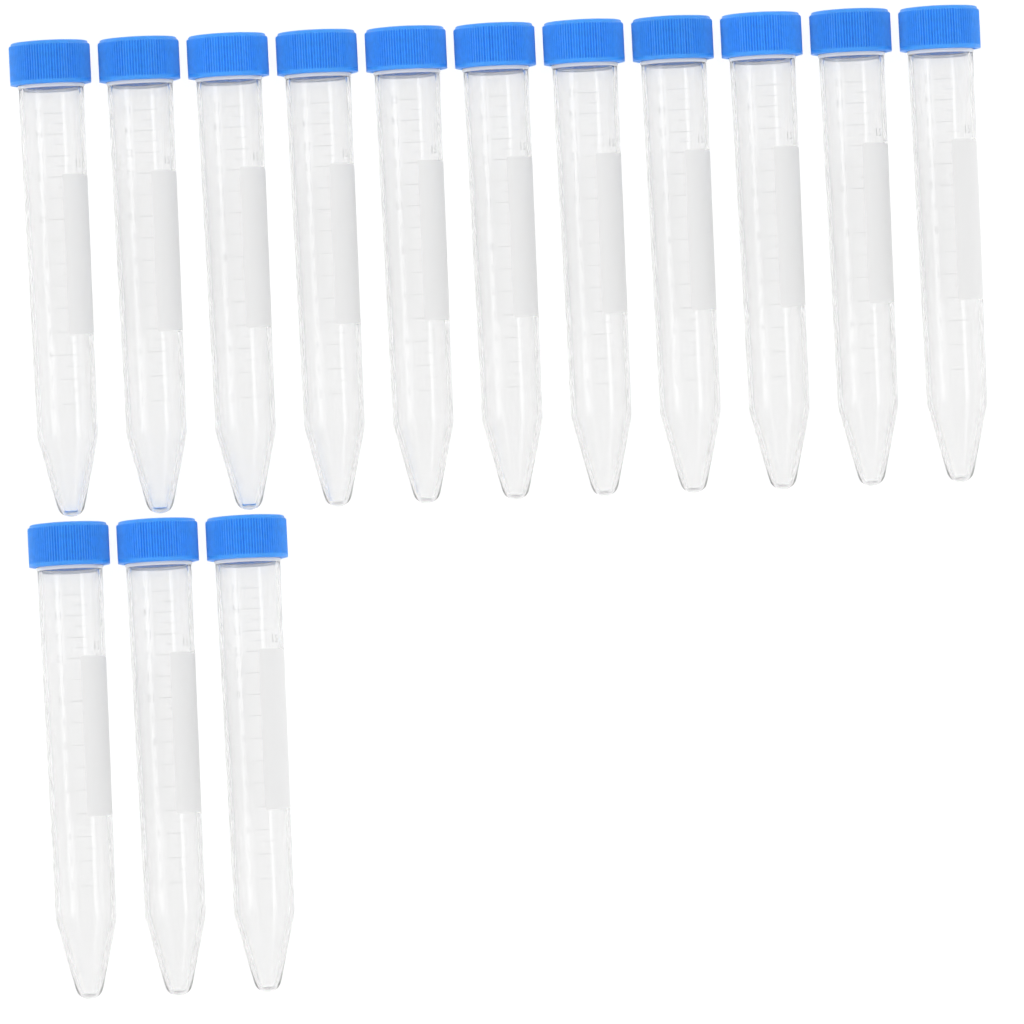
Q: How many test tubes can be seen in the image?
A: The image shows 14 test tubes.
